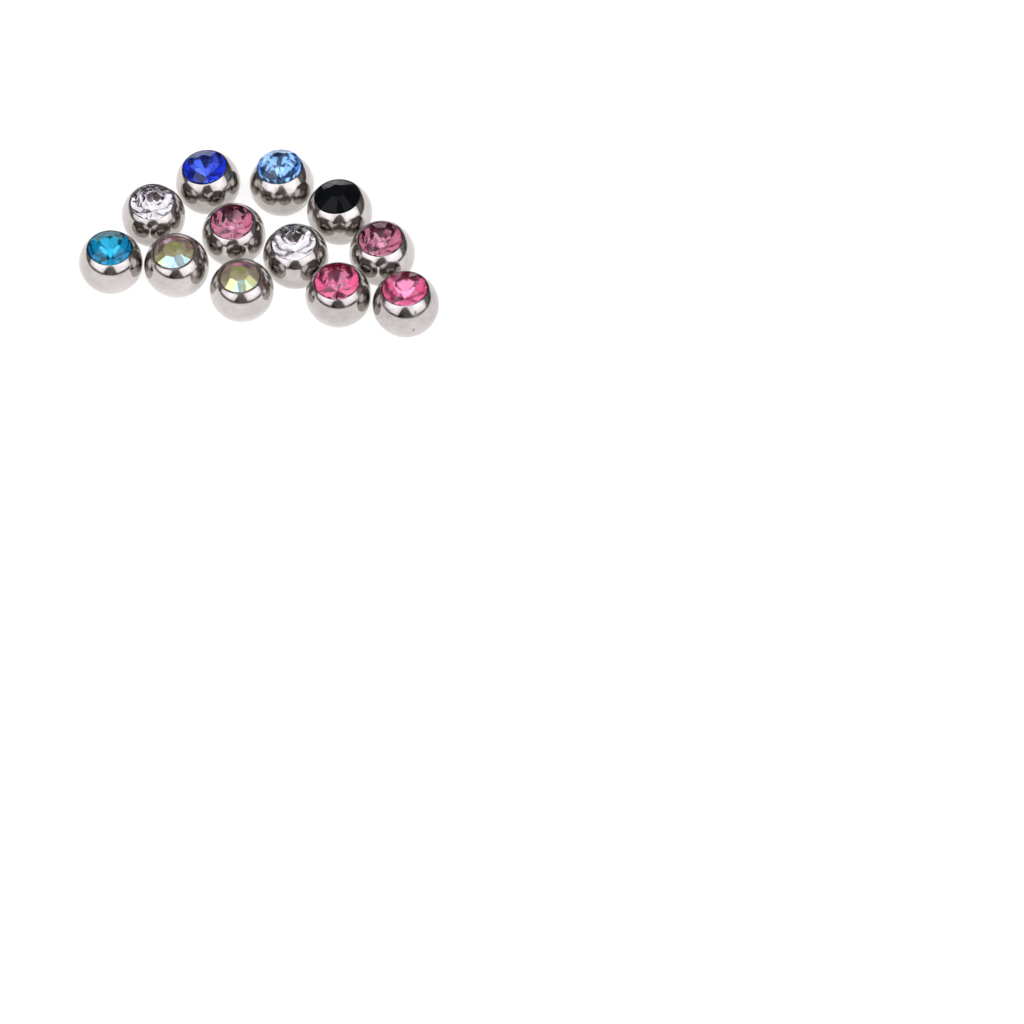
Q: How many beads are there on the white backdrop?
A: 12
